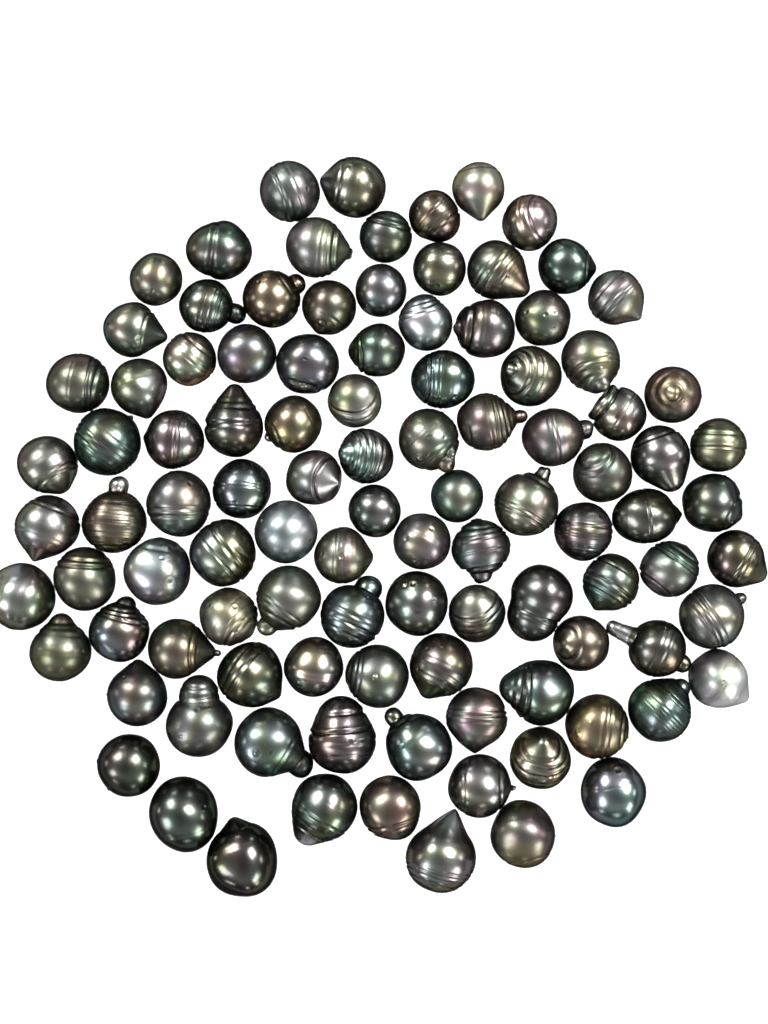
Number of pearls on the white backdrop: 103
